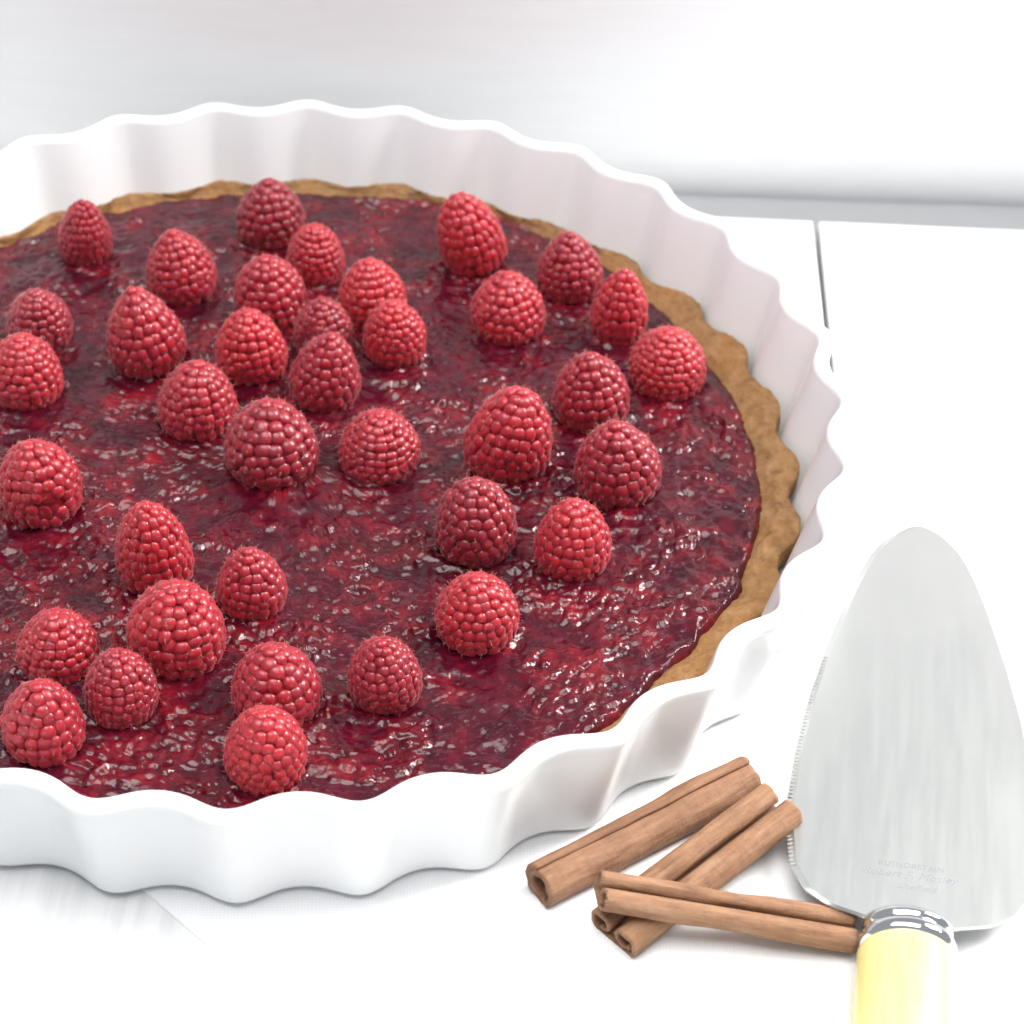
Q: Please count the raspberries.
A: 37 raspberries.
